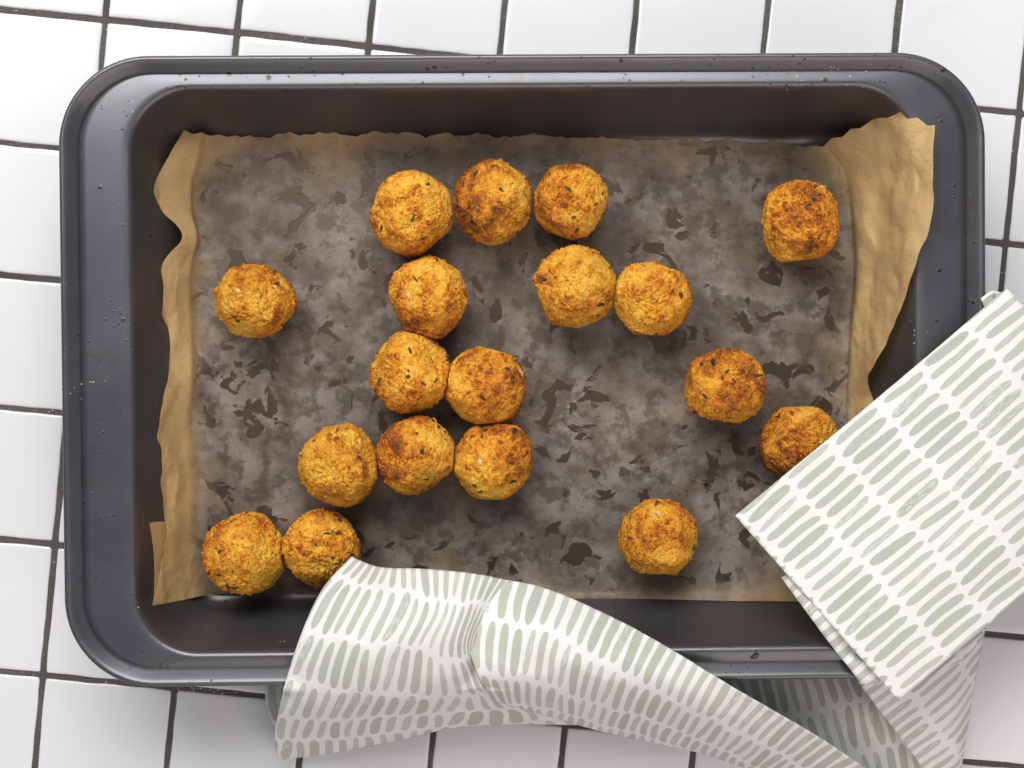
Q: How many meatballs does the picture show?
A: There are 18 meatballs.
